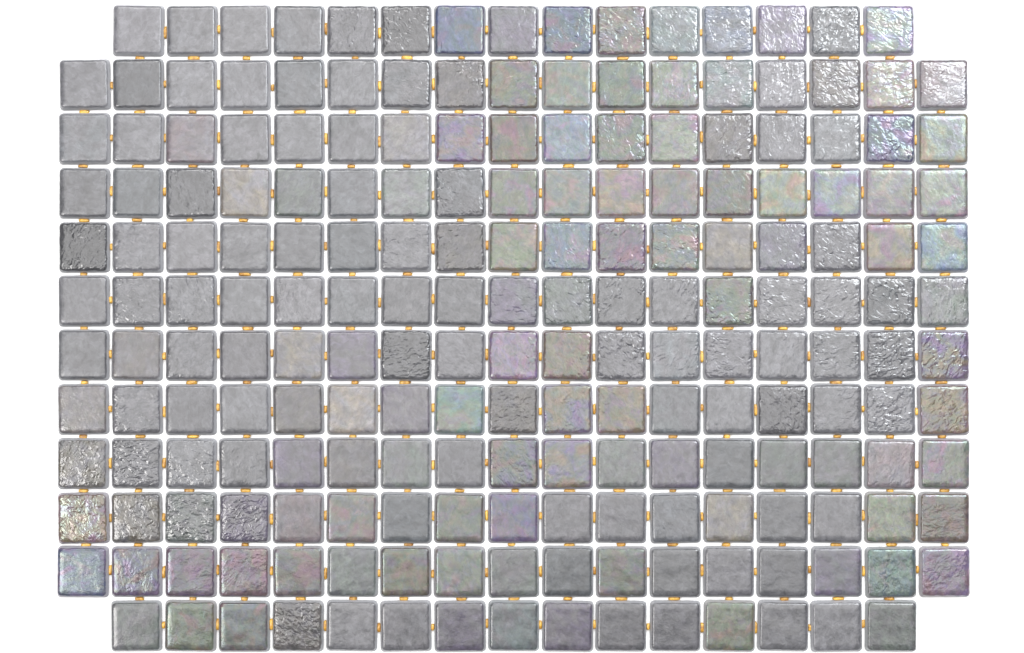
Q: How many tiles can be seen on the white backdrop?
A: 200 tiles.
